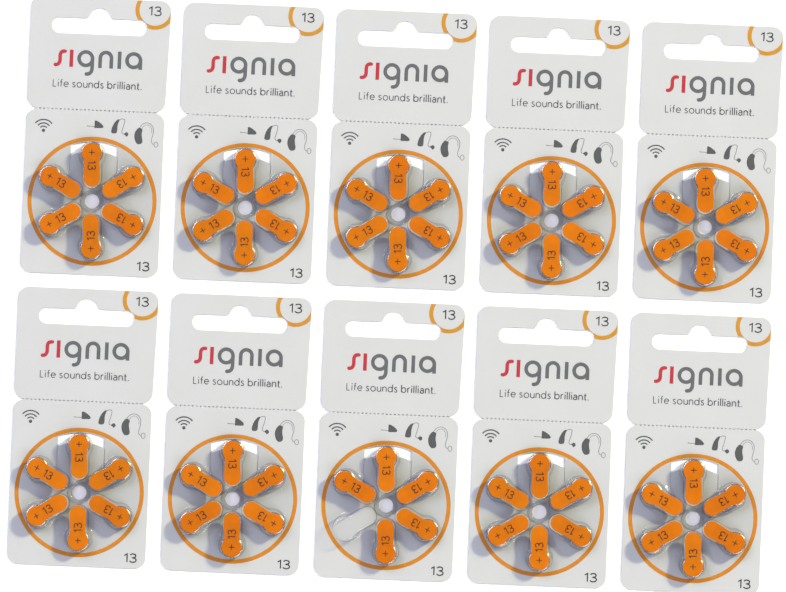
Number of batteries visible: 59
